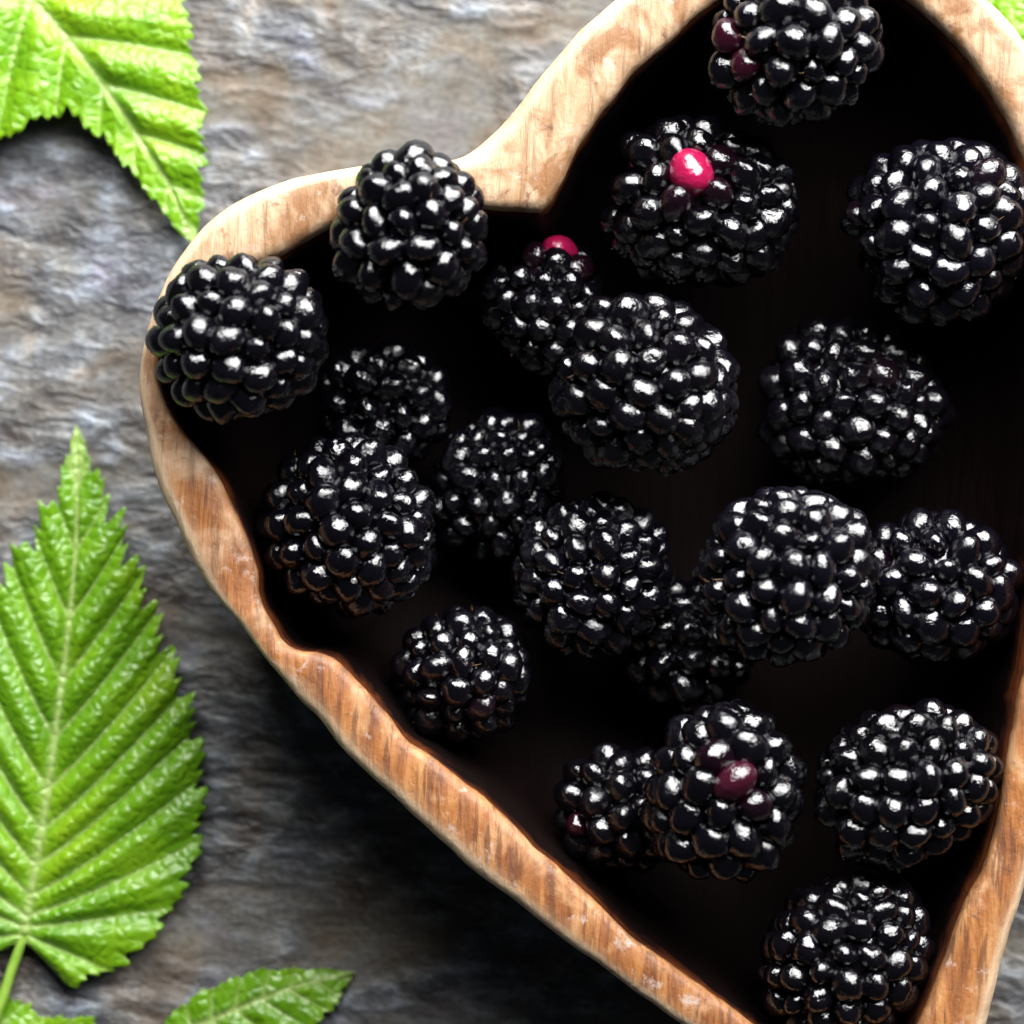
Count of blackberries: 20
